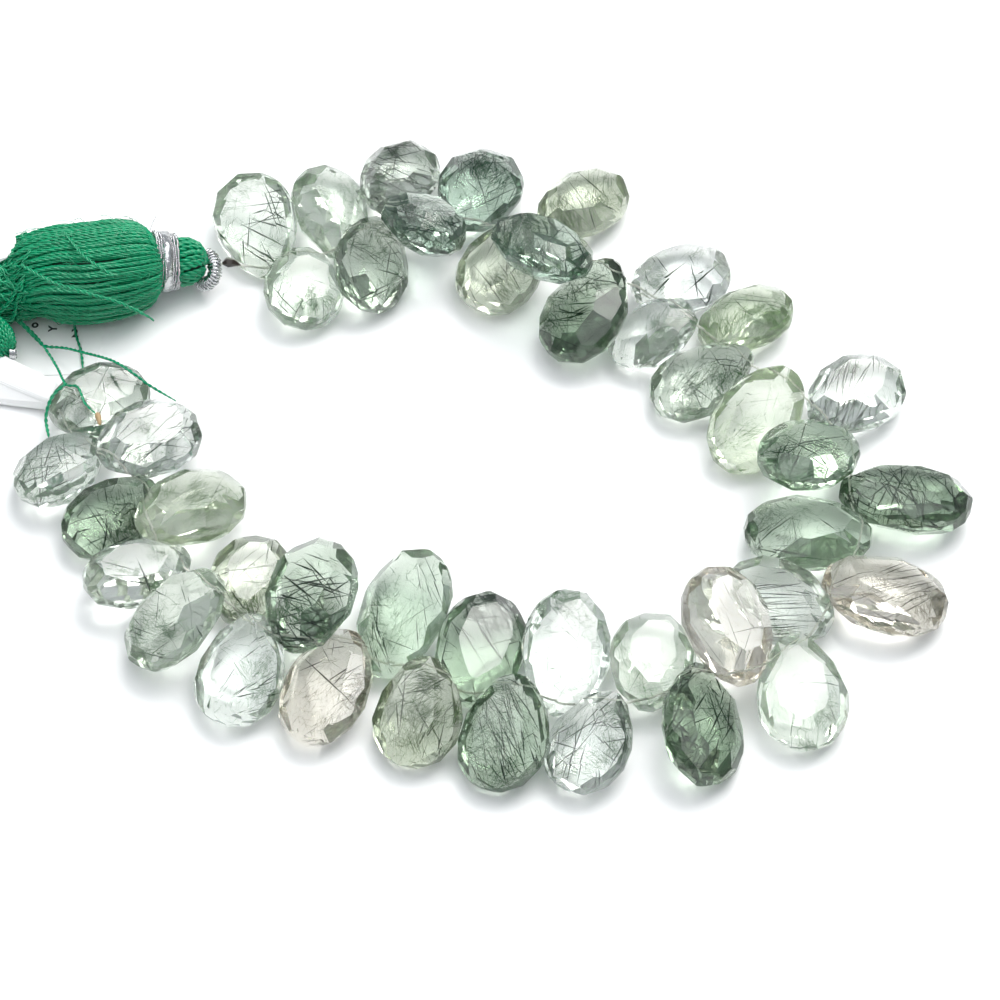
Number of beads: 43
